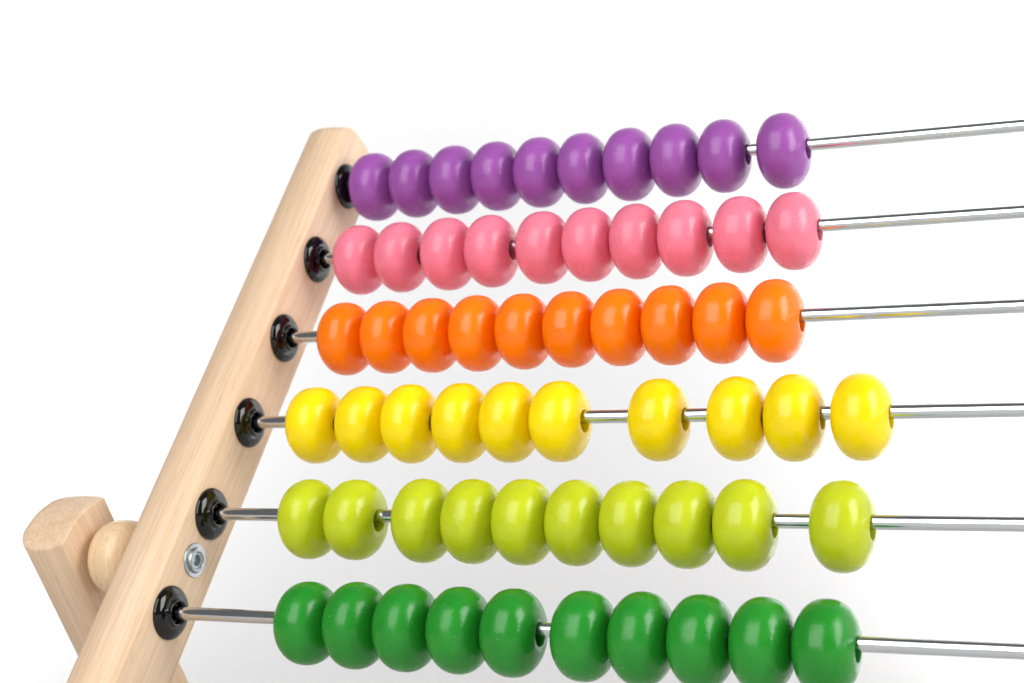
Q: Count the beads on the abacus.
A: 60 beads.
